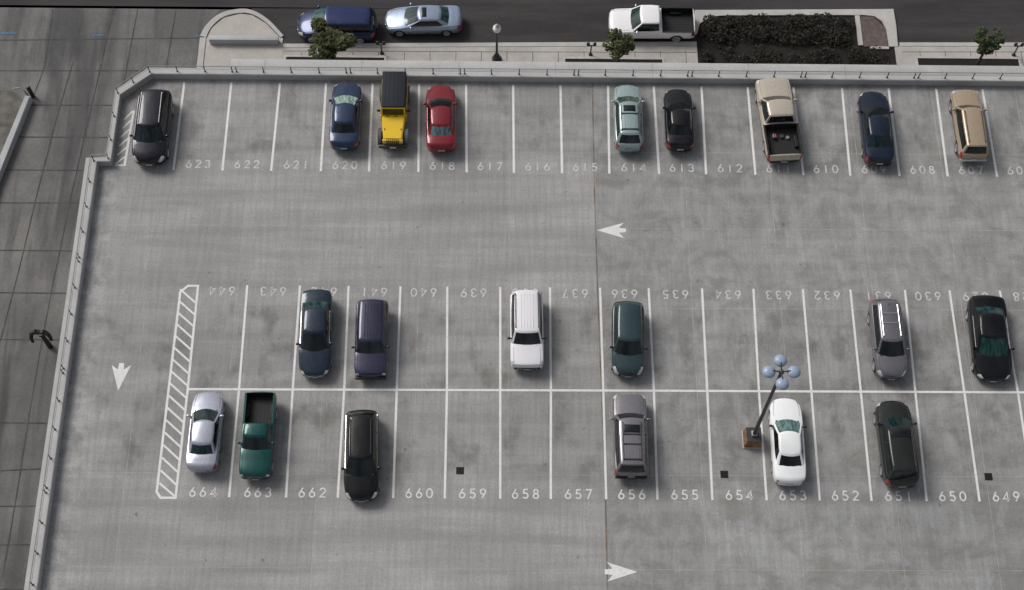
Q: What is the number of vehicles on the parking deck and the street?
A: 24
